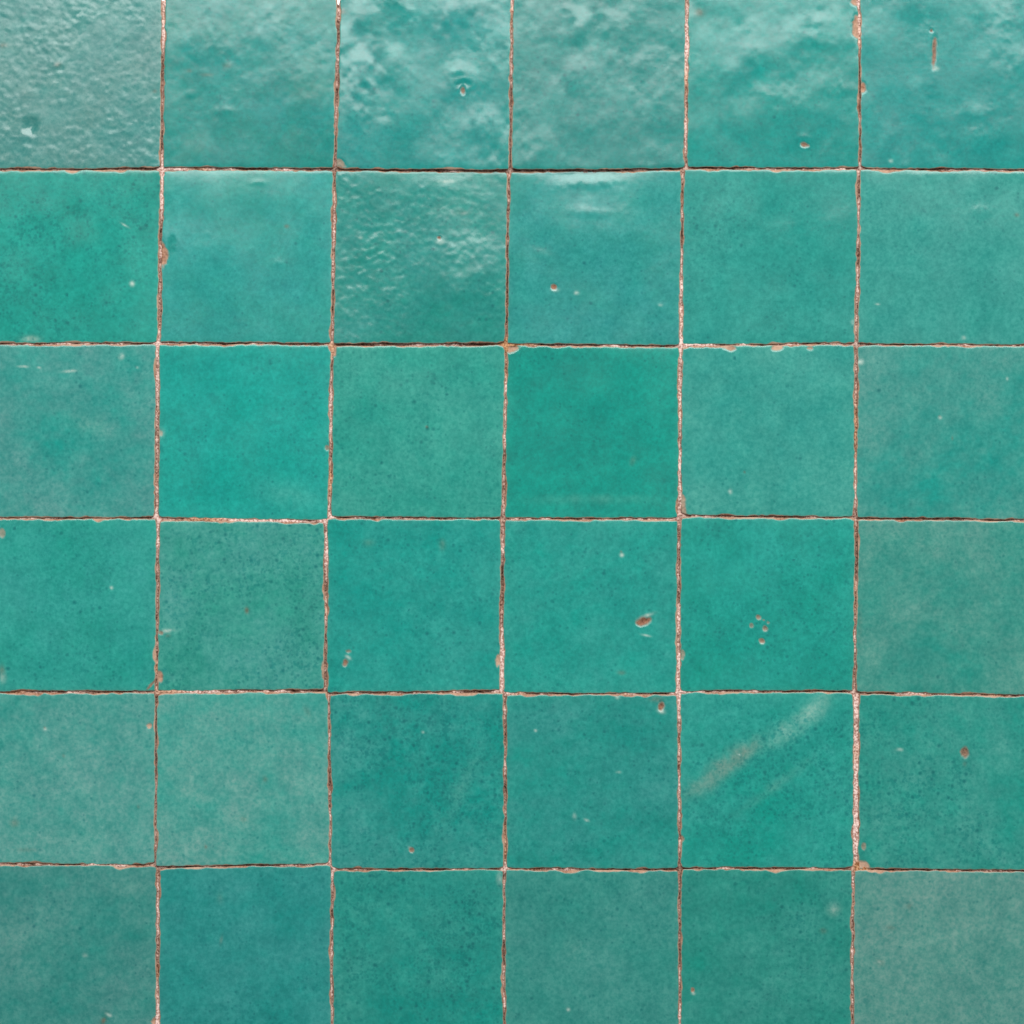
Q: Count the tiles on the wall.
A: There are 36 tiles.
